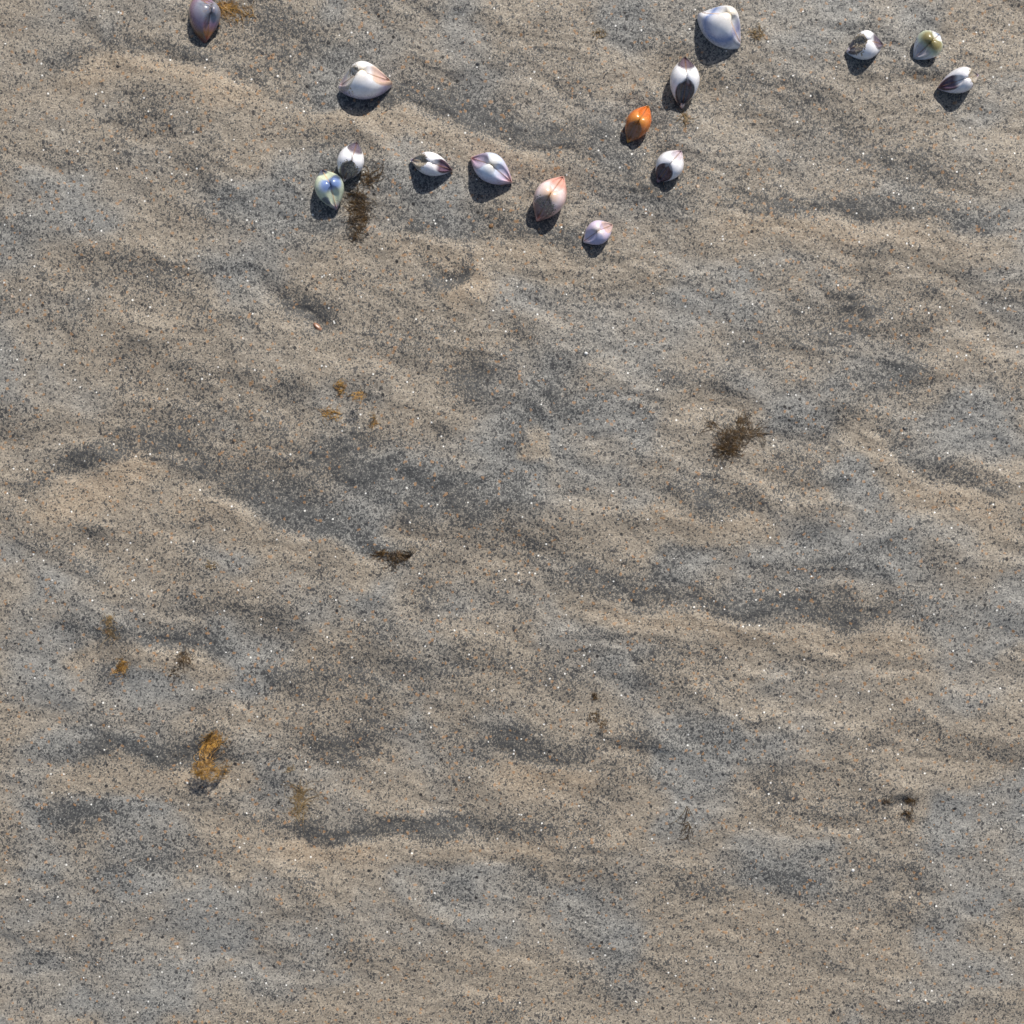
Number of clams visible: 15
